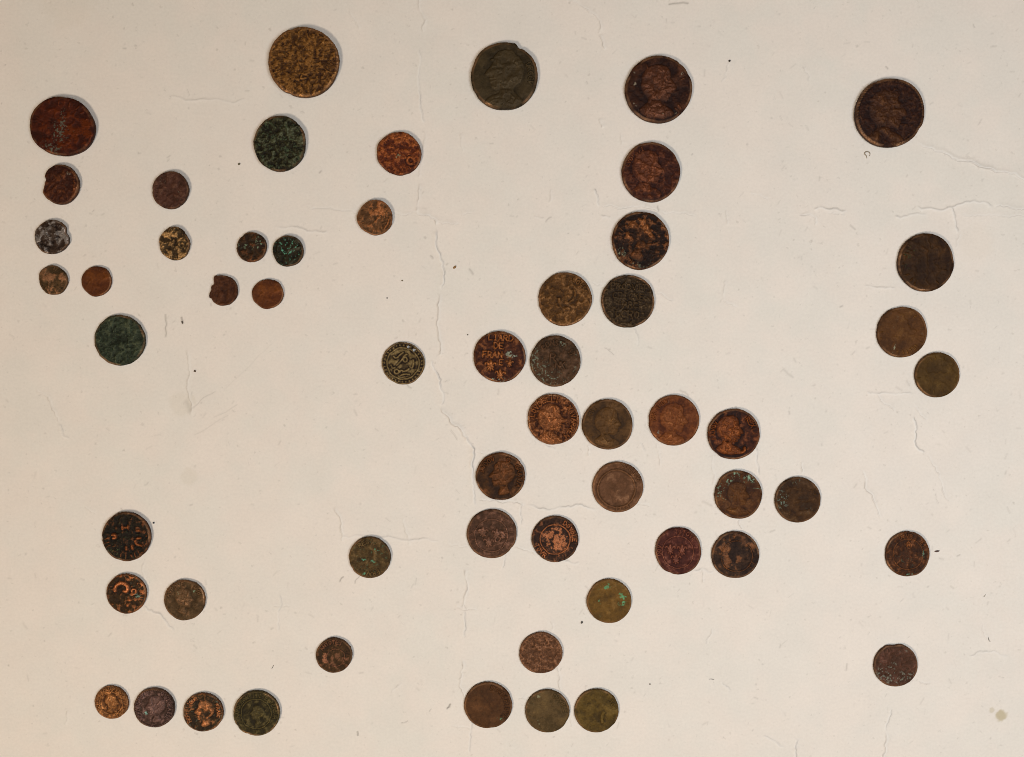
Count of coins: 57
